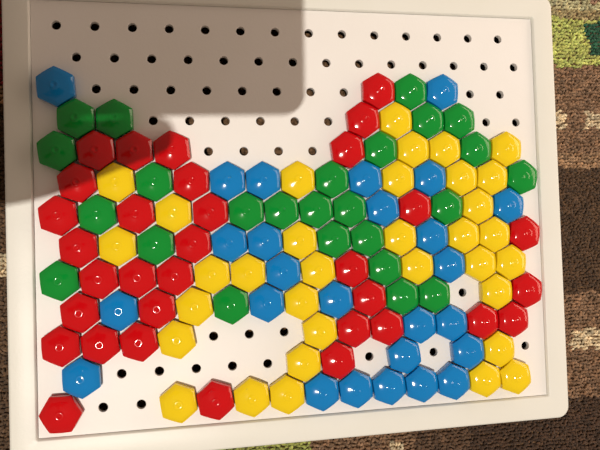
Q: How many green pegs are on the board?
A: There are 25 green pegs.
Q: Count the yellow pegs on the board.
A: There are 34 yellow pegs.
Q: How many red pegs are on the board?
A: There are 33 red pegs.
